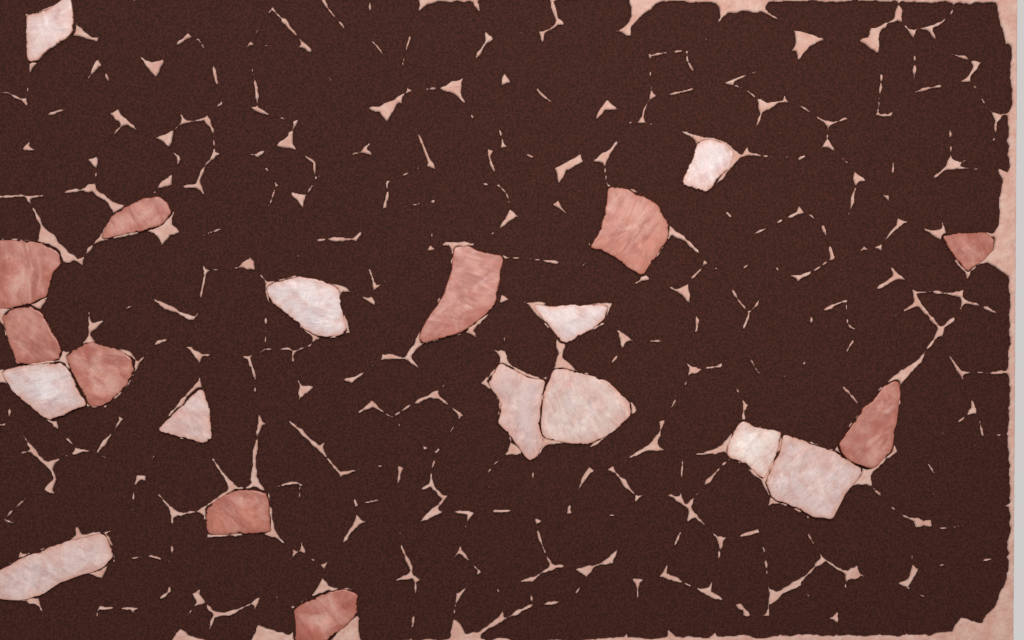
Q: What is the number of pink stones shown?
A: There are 11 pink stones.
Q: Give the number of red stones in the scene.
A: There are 10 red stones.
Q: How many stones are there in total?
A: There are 21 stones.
